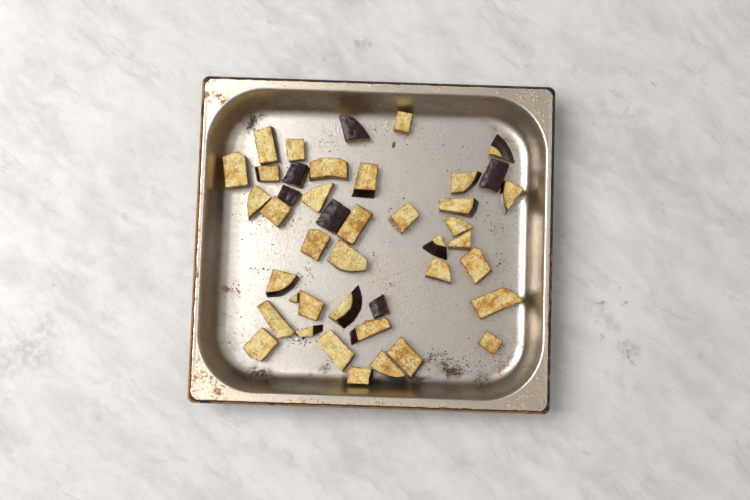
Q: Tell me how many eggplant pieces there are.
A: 43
